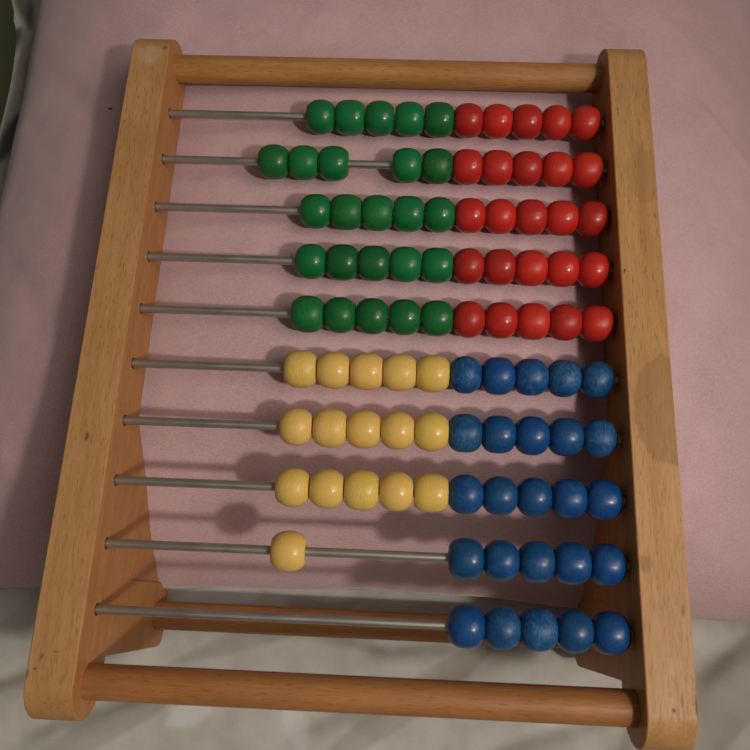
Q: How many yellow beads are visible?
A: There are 16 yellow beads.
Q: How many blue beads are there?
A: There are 25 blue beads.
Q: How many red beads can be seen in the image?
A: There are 25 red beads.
